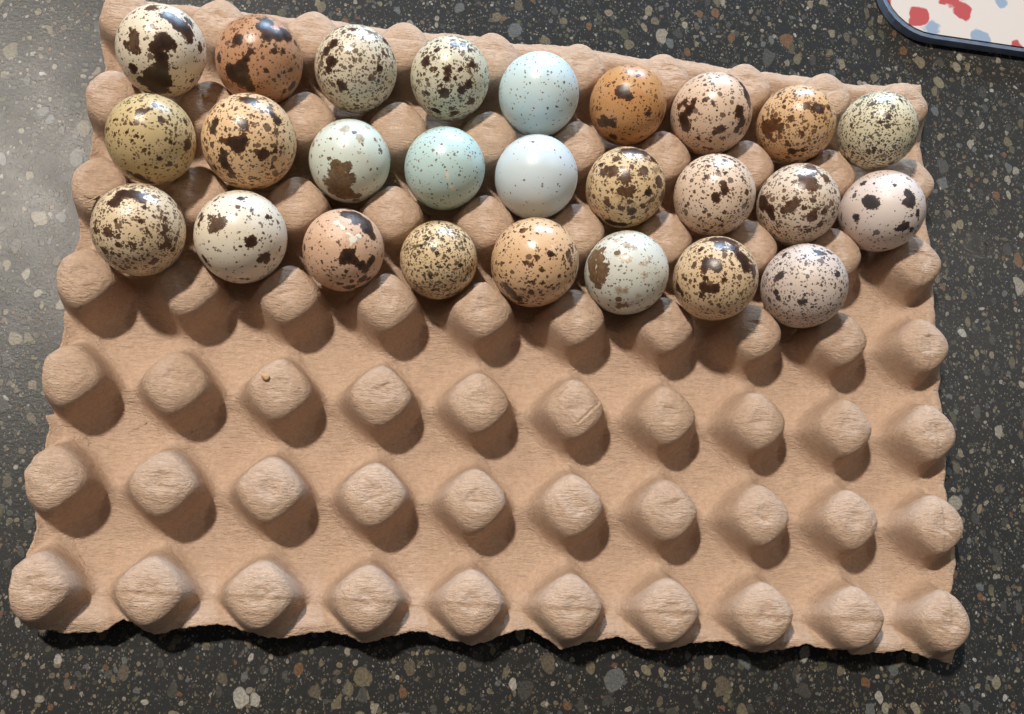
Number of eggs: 26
